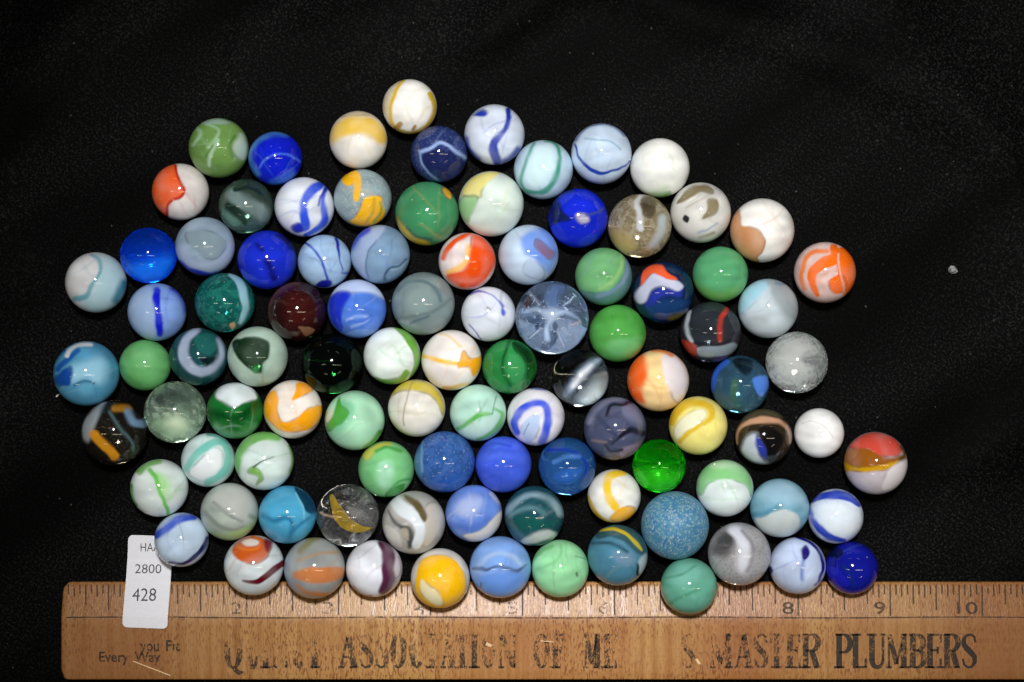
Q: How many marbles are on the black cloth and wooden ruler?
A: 97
